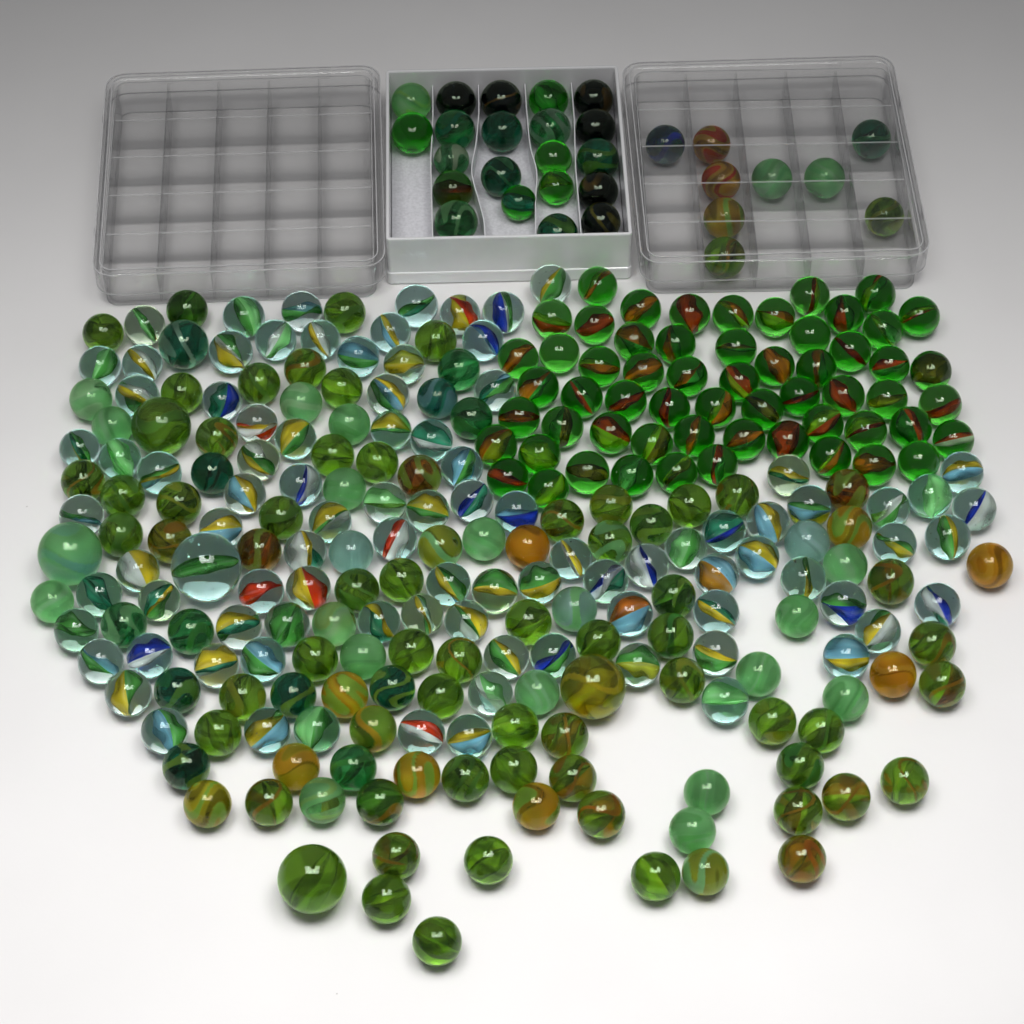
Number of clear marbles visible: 97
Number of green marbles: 183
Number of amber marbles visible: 13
